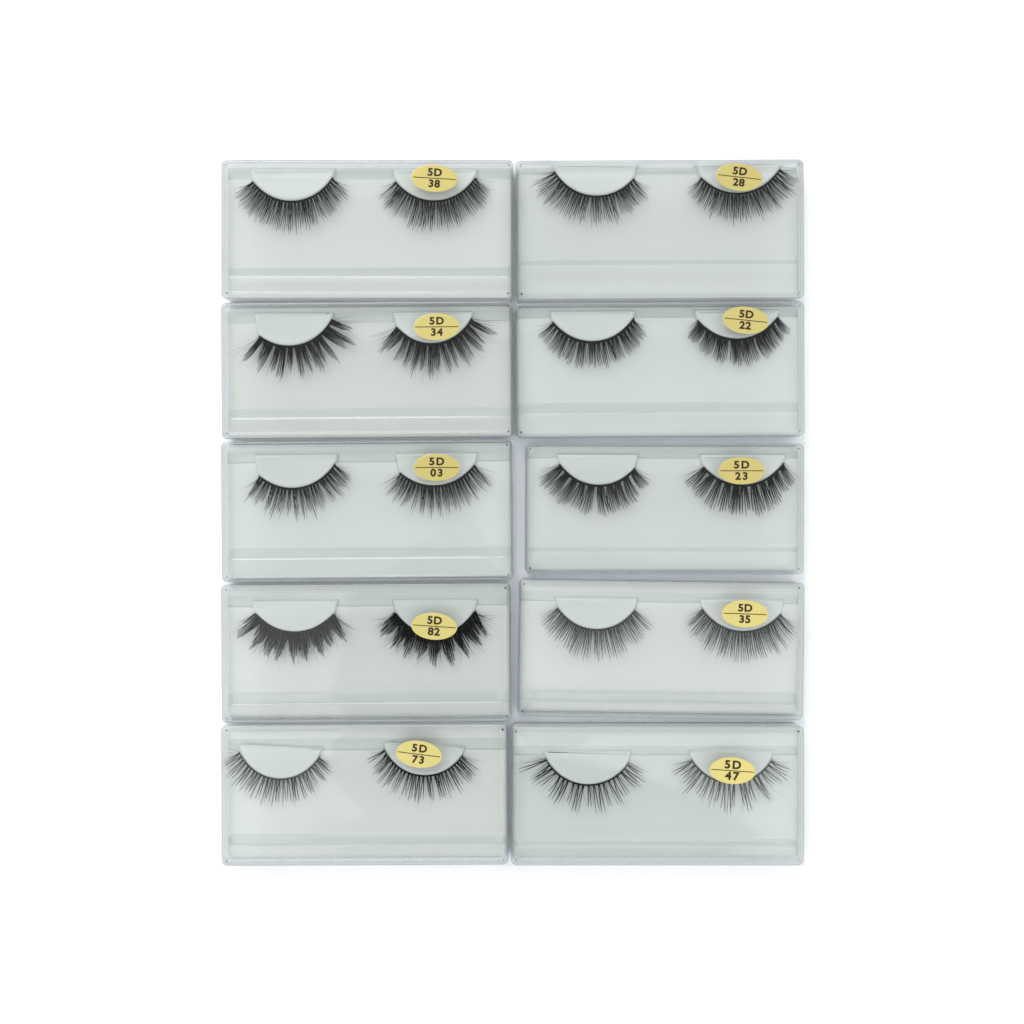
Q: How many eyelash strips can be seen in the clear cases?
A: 20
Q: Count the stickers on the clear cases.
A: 10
